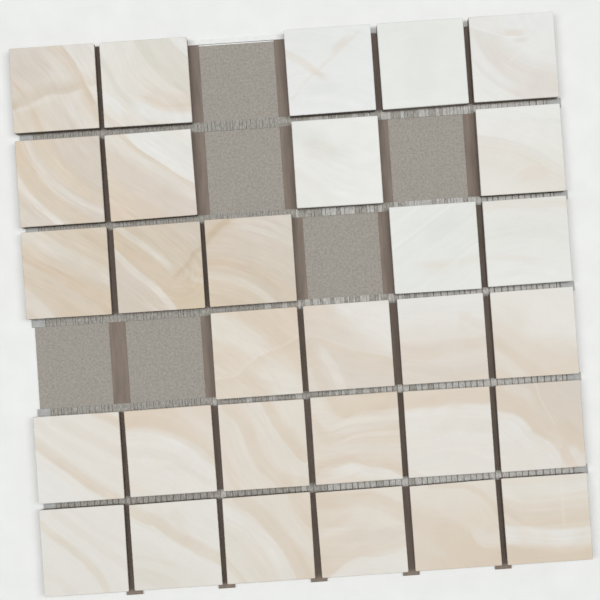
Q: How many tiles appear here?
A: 30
